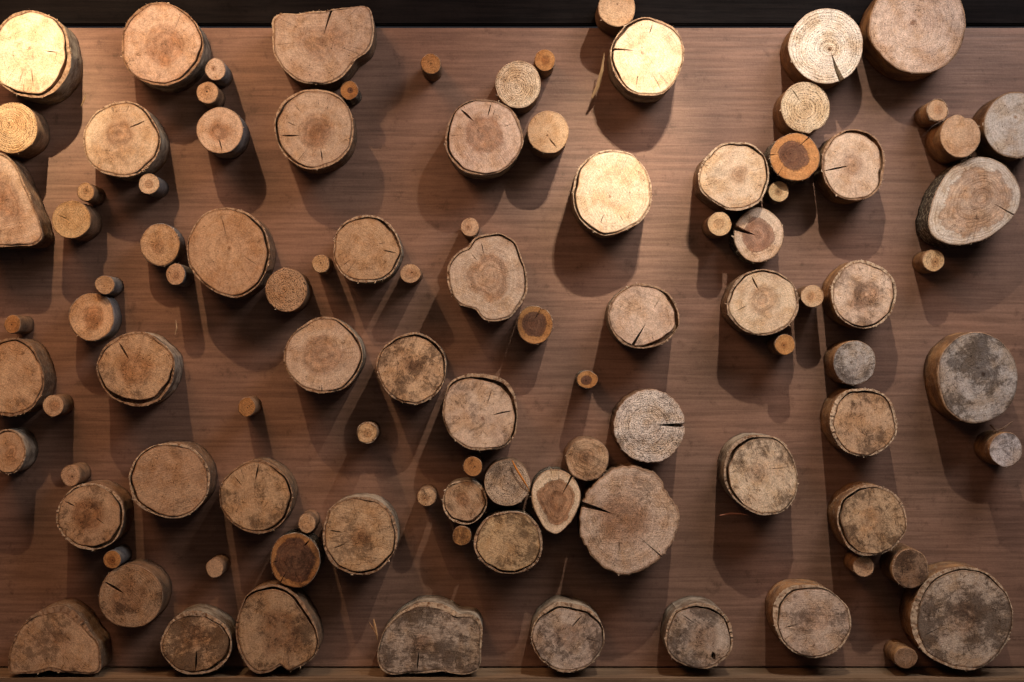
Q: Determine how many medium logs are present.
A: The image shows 23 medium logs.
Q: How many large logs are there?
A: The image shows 46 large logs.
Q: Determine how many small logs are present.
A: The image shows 32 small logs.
